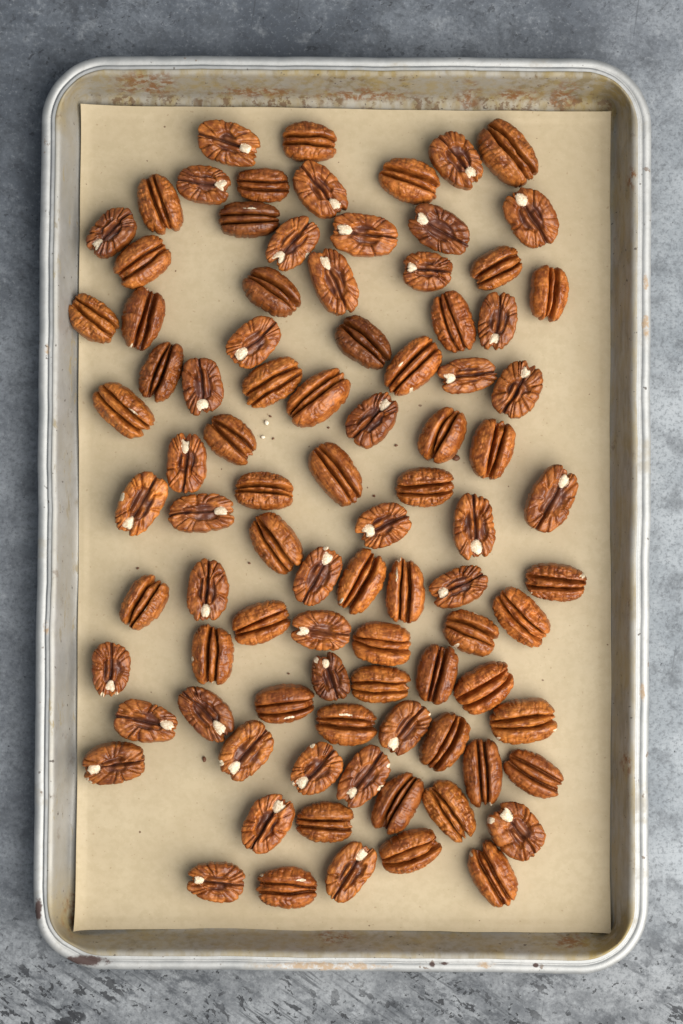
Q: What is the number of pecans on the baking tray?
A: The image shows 90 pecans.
